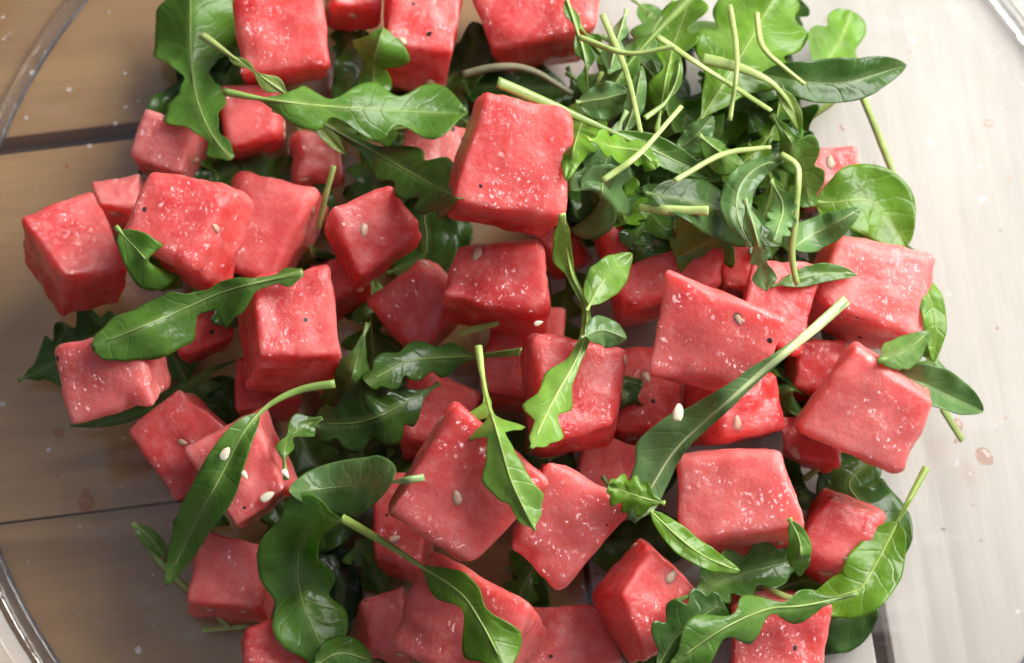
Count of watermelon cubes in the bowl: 51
